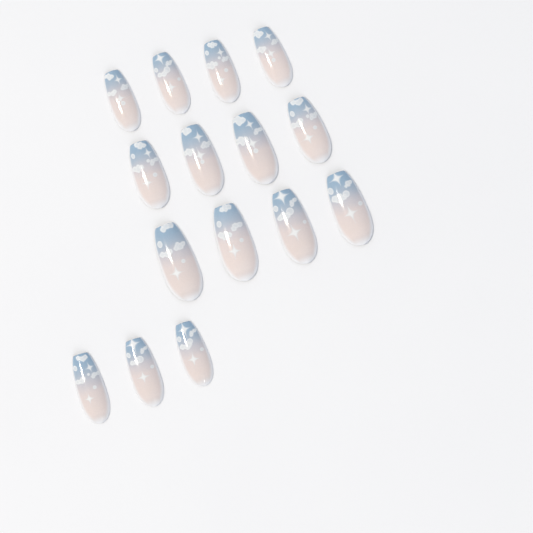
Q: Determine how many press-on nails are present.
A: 15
